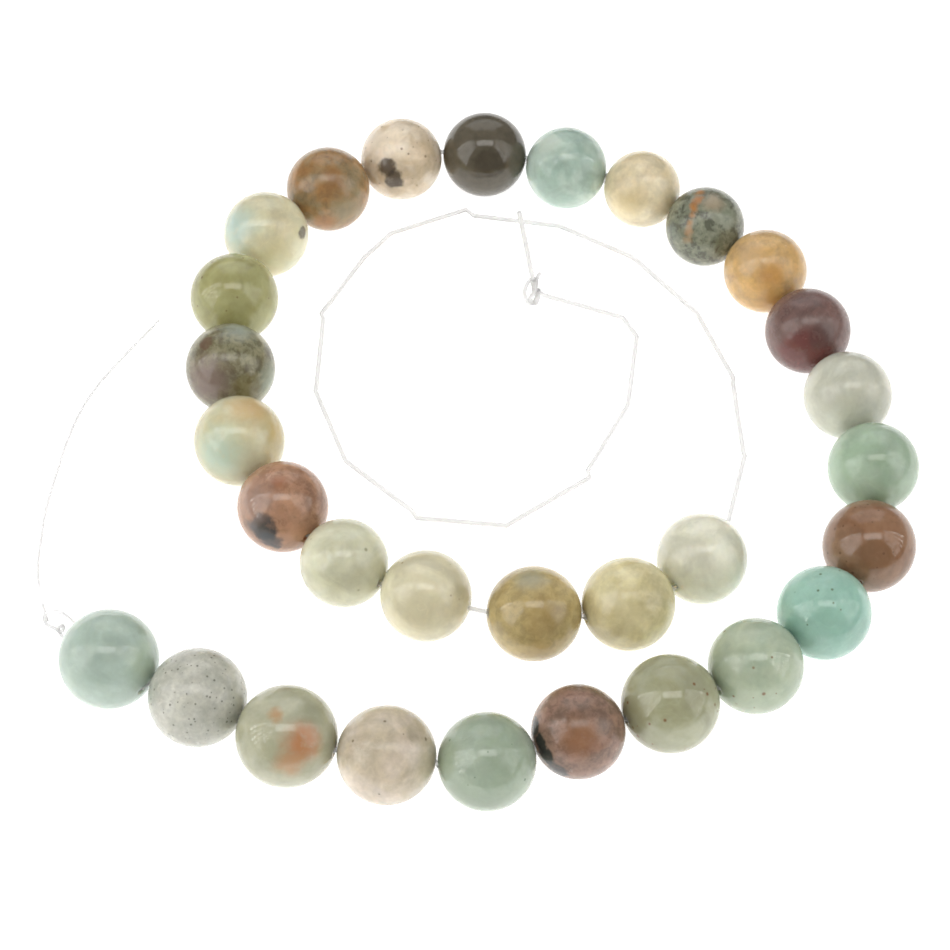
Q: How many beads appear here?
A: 30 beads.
